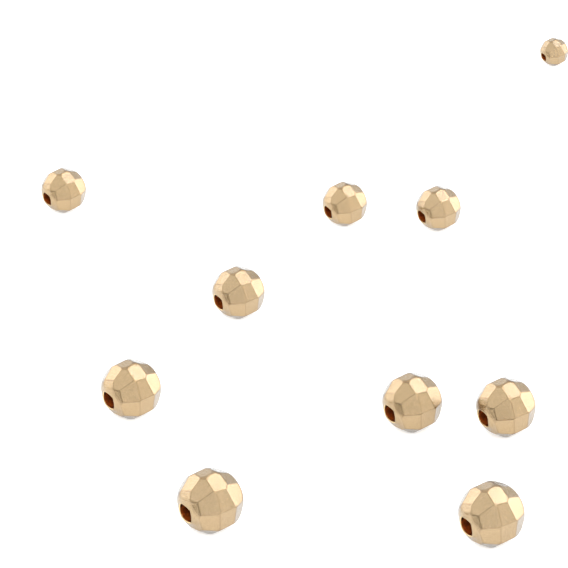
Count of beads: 10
